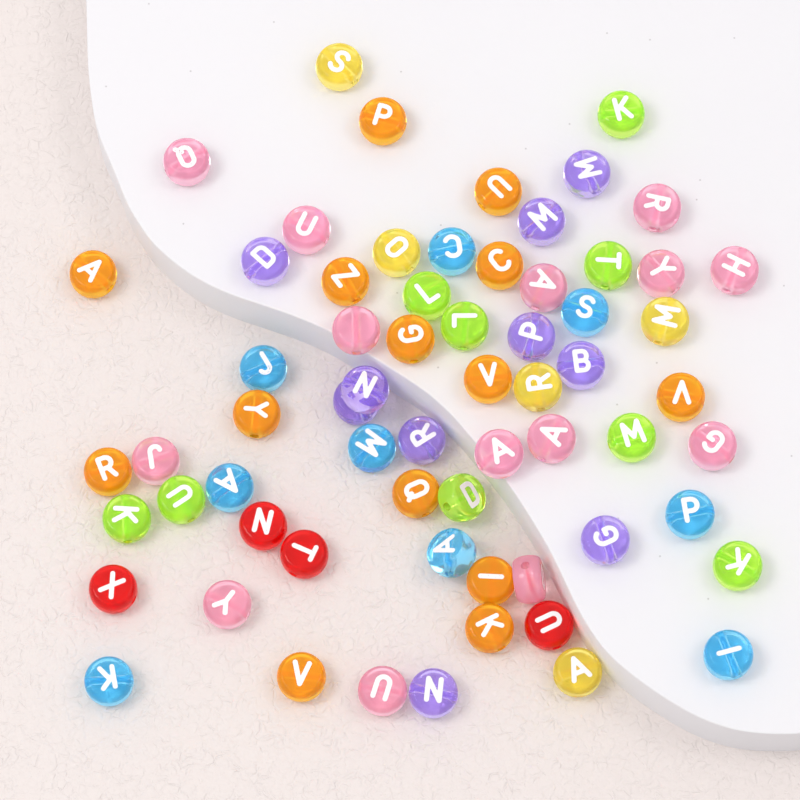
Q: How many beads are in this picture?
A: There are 65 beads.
